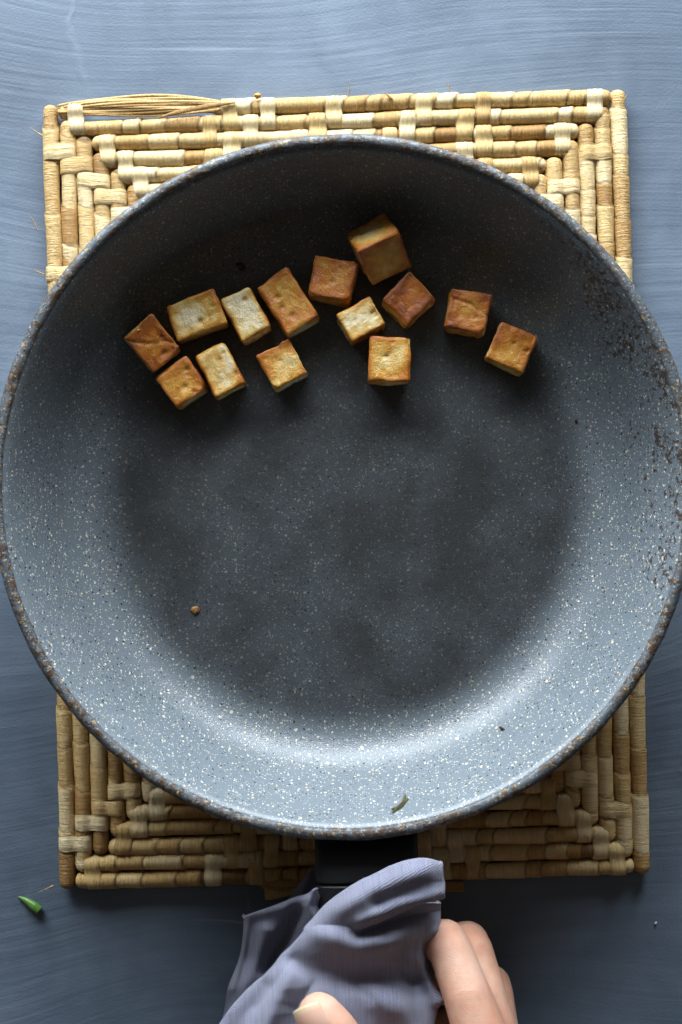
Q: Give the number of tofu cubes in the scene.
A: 14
